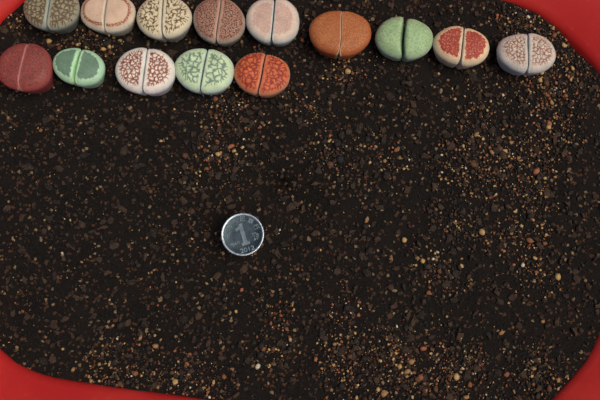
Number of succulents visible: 14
